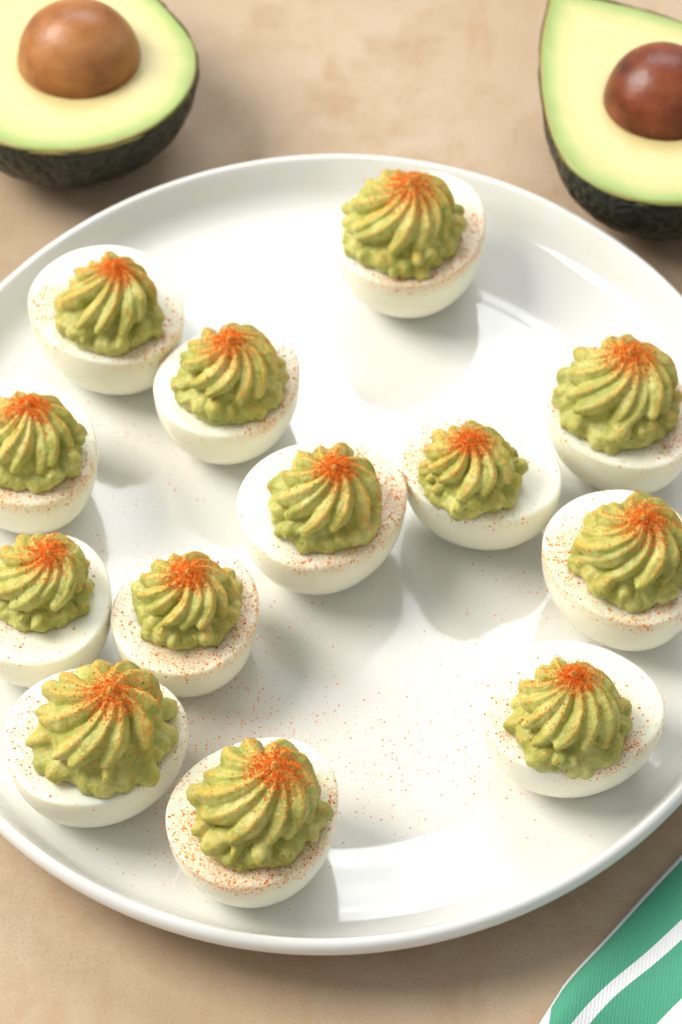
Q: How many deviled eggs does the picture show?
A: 13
